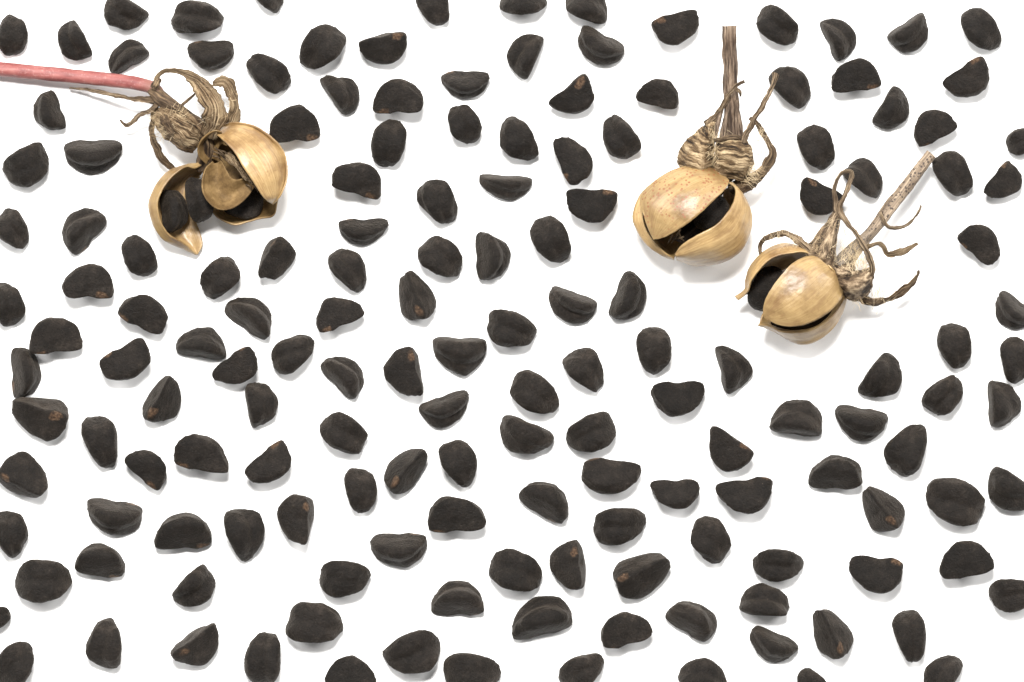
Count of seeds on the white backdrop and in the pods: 162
